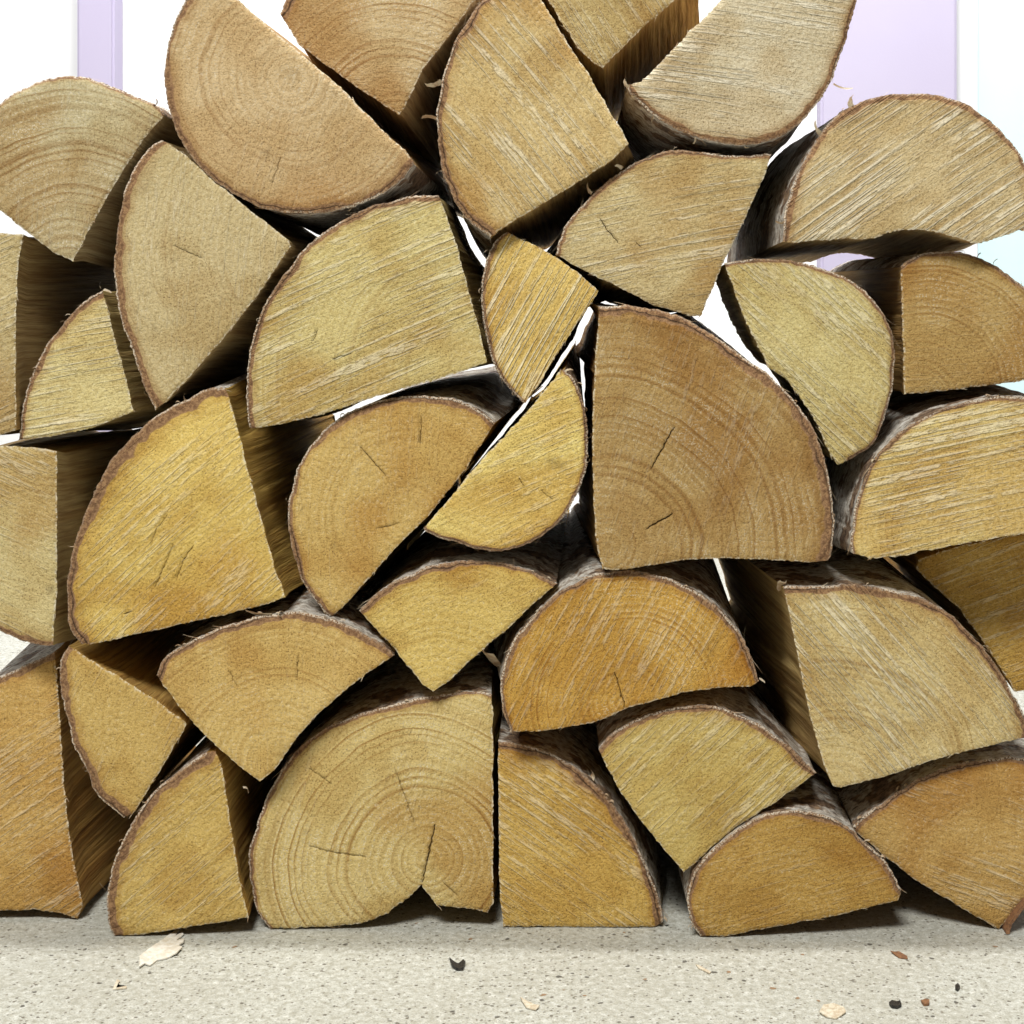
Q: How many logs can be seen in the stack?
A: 34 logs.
